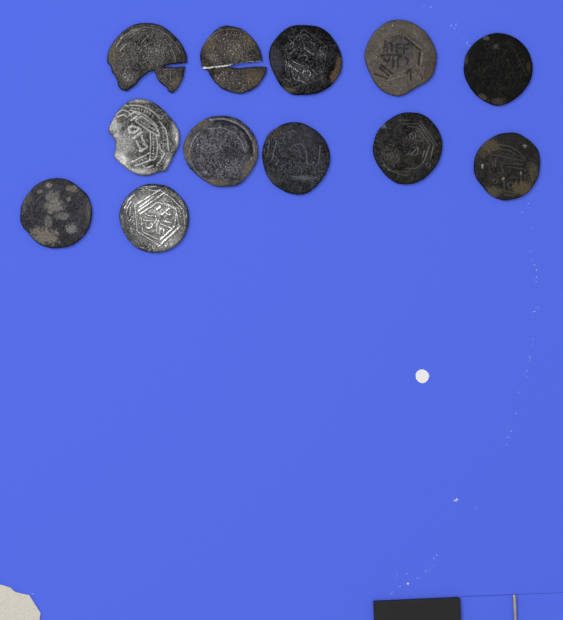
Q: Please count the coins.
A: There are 12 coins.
